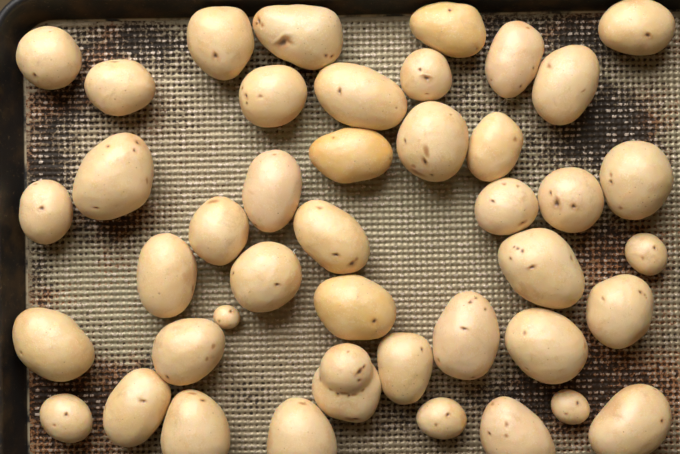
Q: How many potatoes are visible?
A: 43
